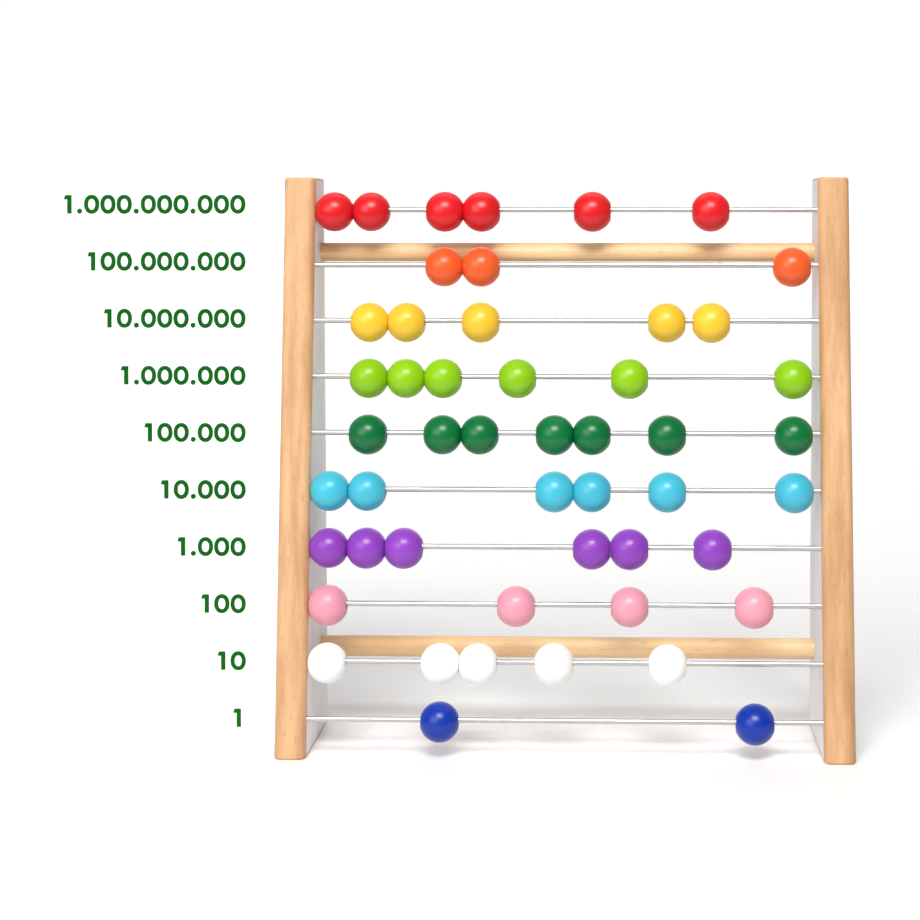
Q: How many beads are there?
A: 50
